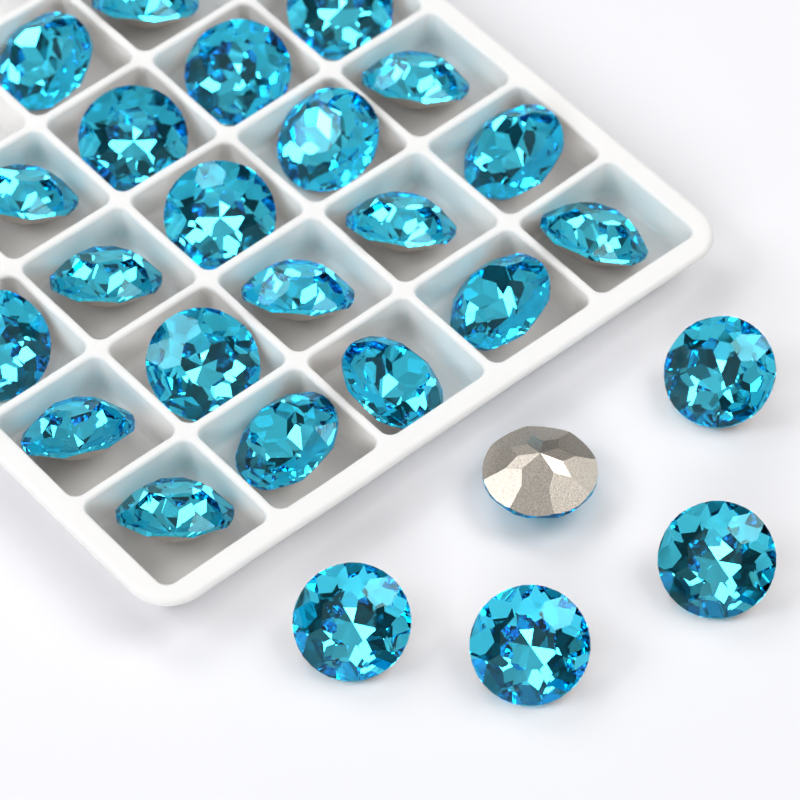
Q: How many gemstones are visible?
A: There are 26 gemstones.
